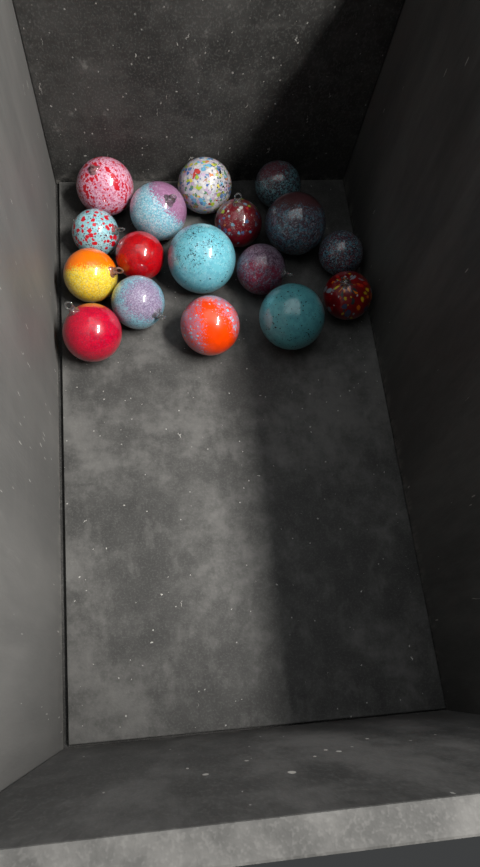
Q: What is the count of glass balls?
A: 17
